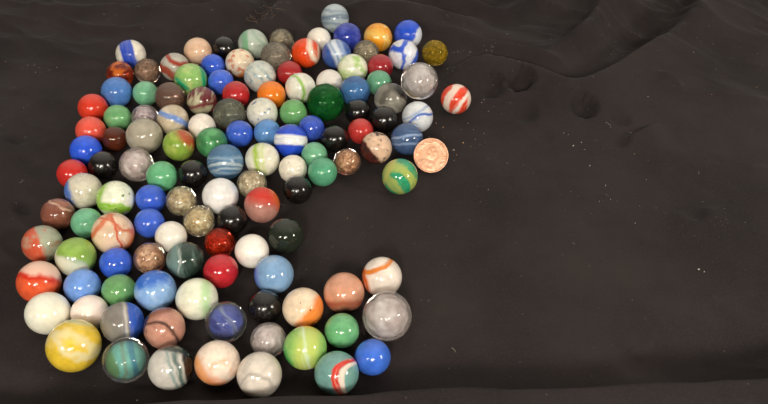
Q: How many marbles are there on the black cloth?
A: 128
